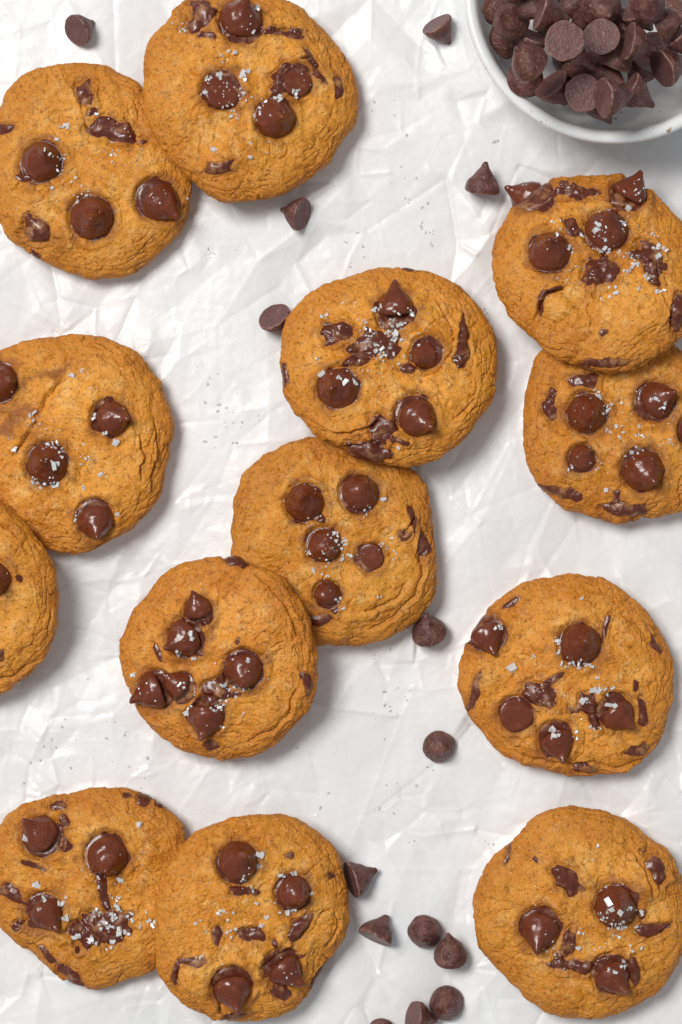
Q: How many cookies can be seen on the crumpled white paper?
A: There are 13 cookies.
